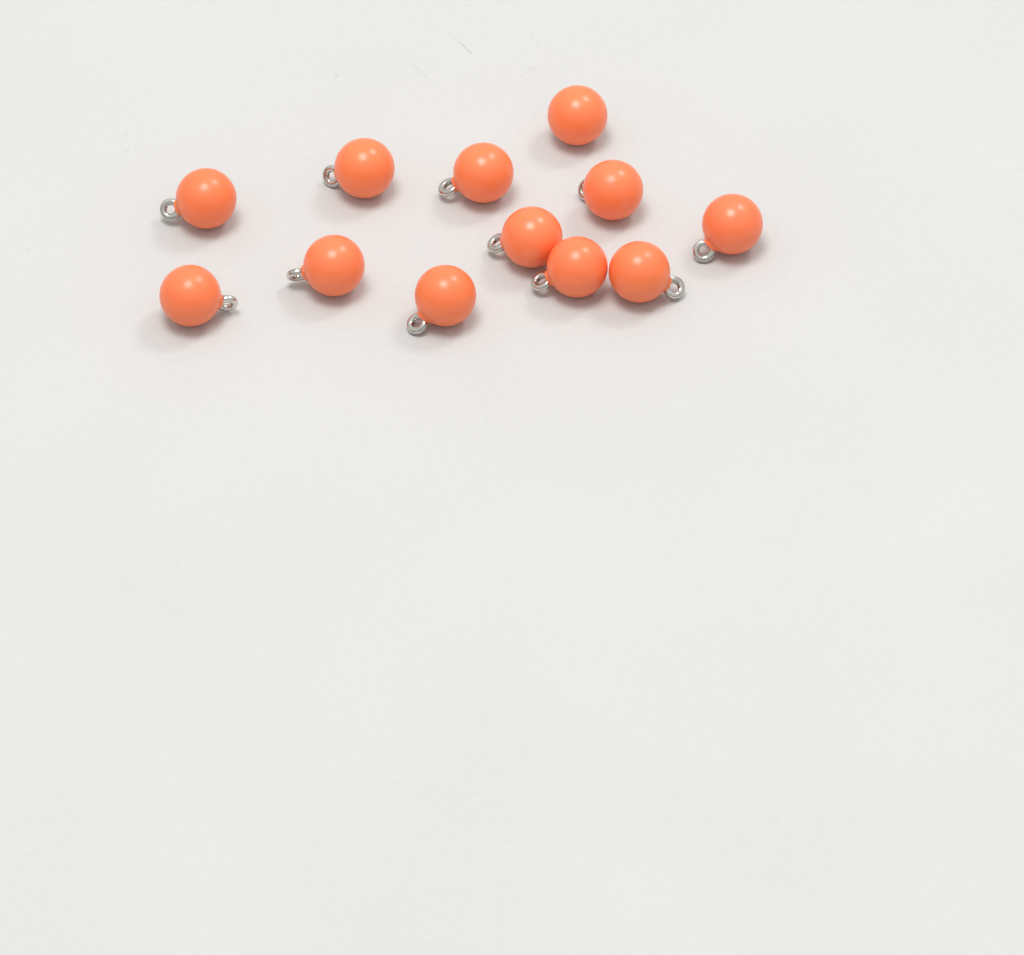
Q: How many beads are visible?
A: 12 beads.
